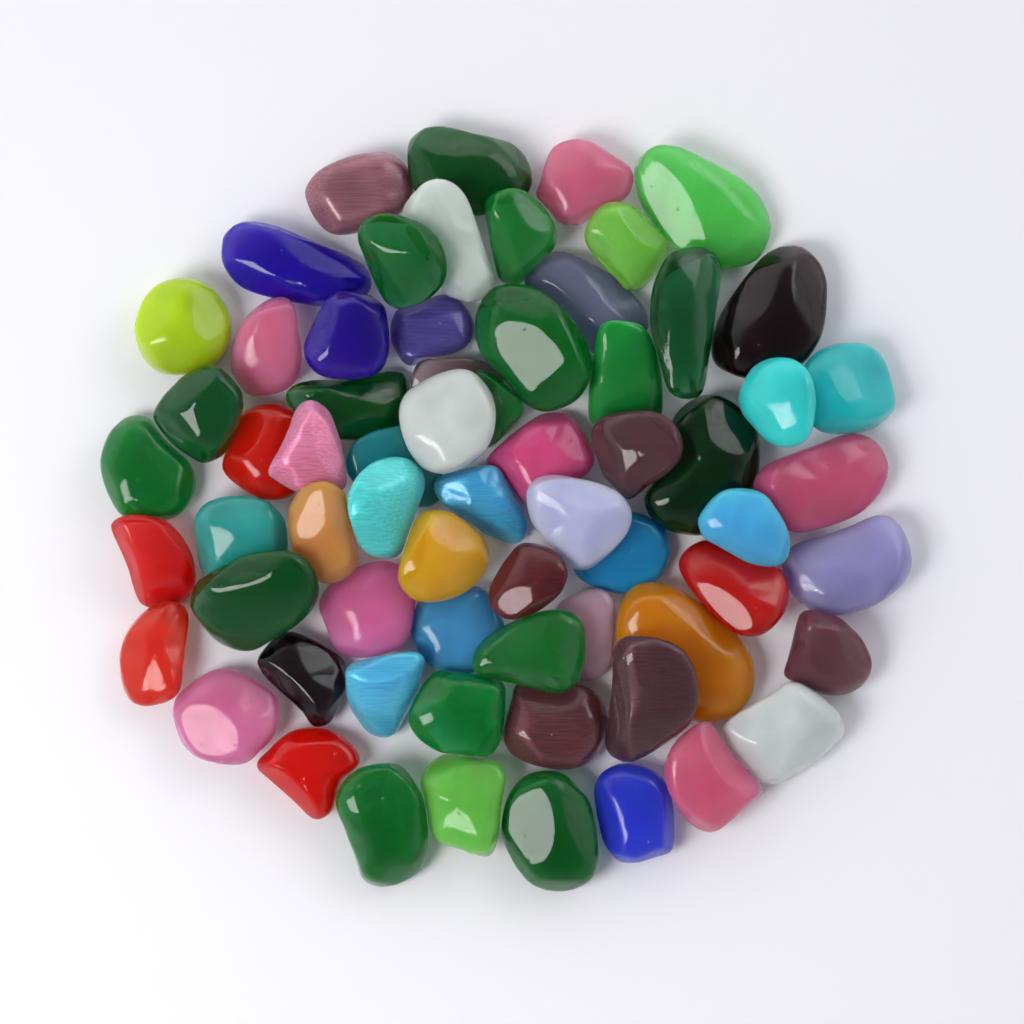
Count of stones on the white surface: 66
